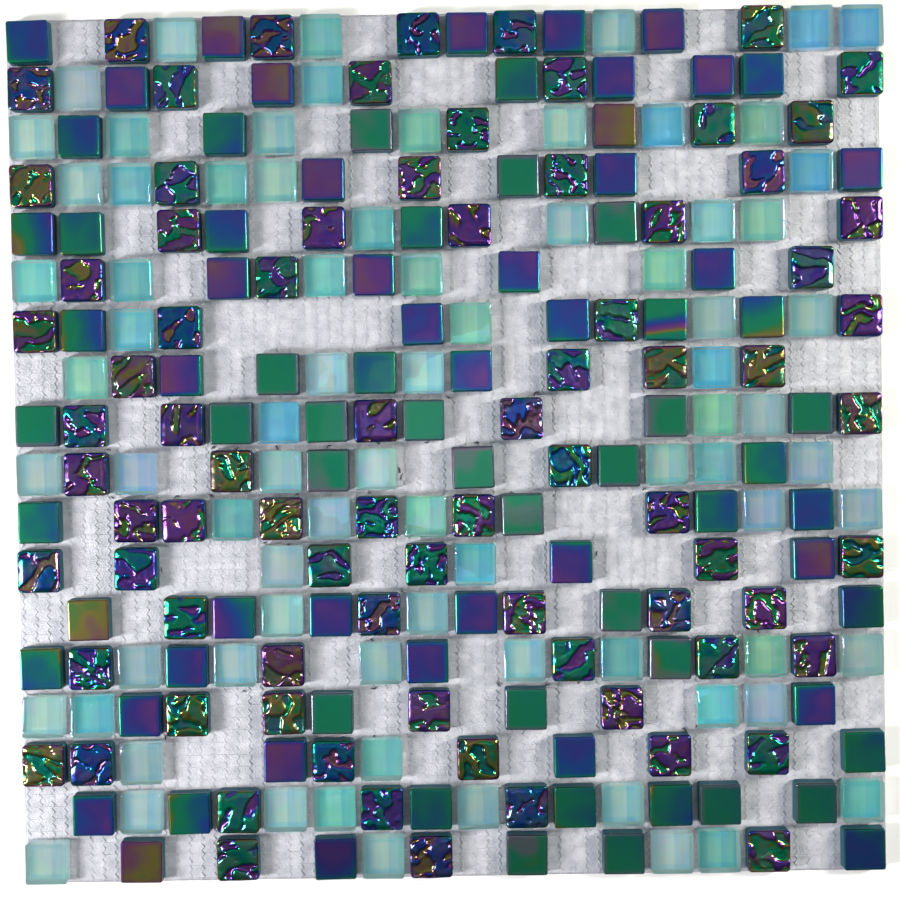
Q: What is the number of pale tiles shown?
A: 78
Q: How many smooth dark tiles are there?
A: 82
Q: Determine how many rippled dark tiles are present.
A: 80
